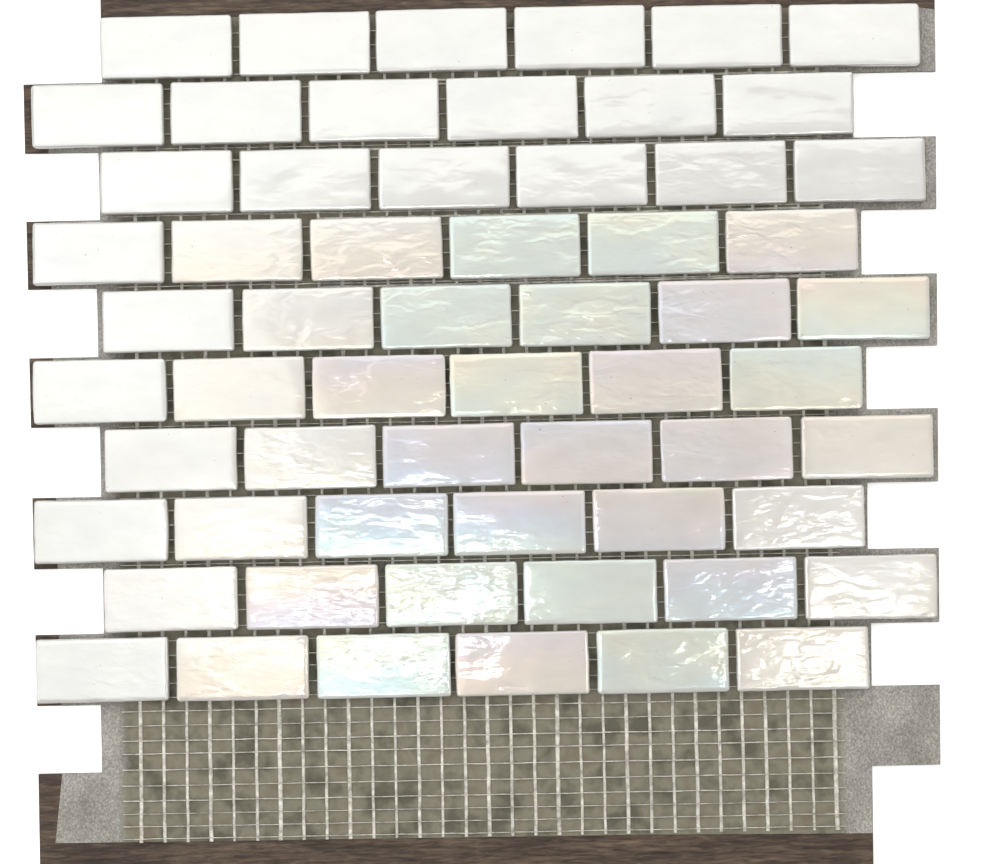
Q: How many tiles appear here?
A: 60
